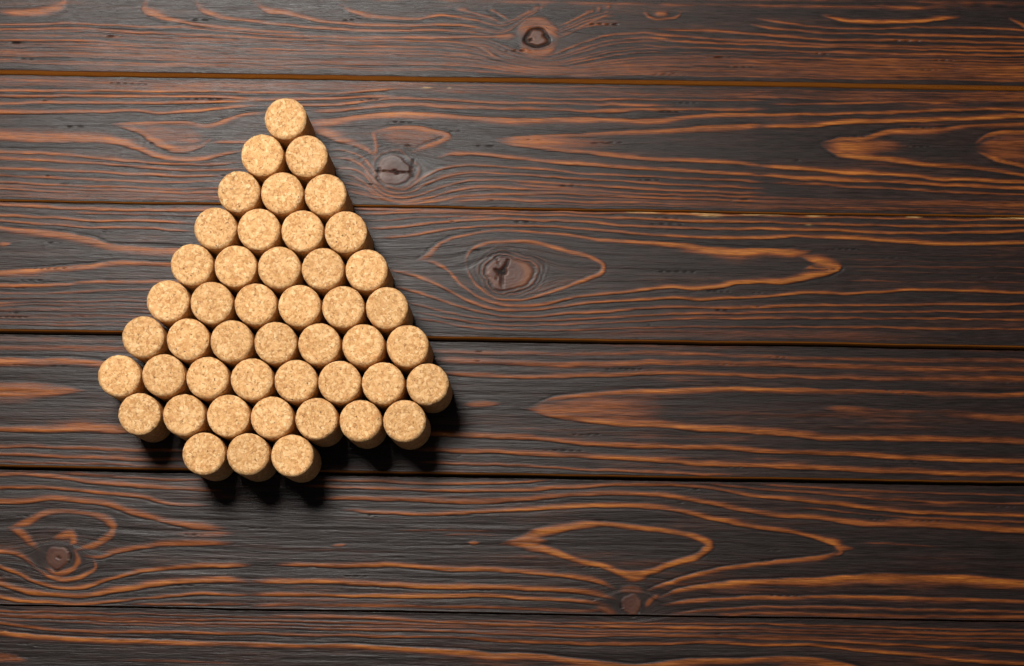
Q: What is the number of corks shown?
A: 46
